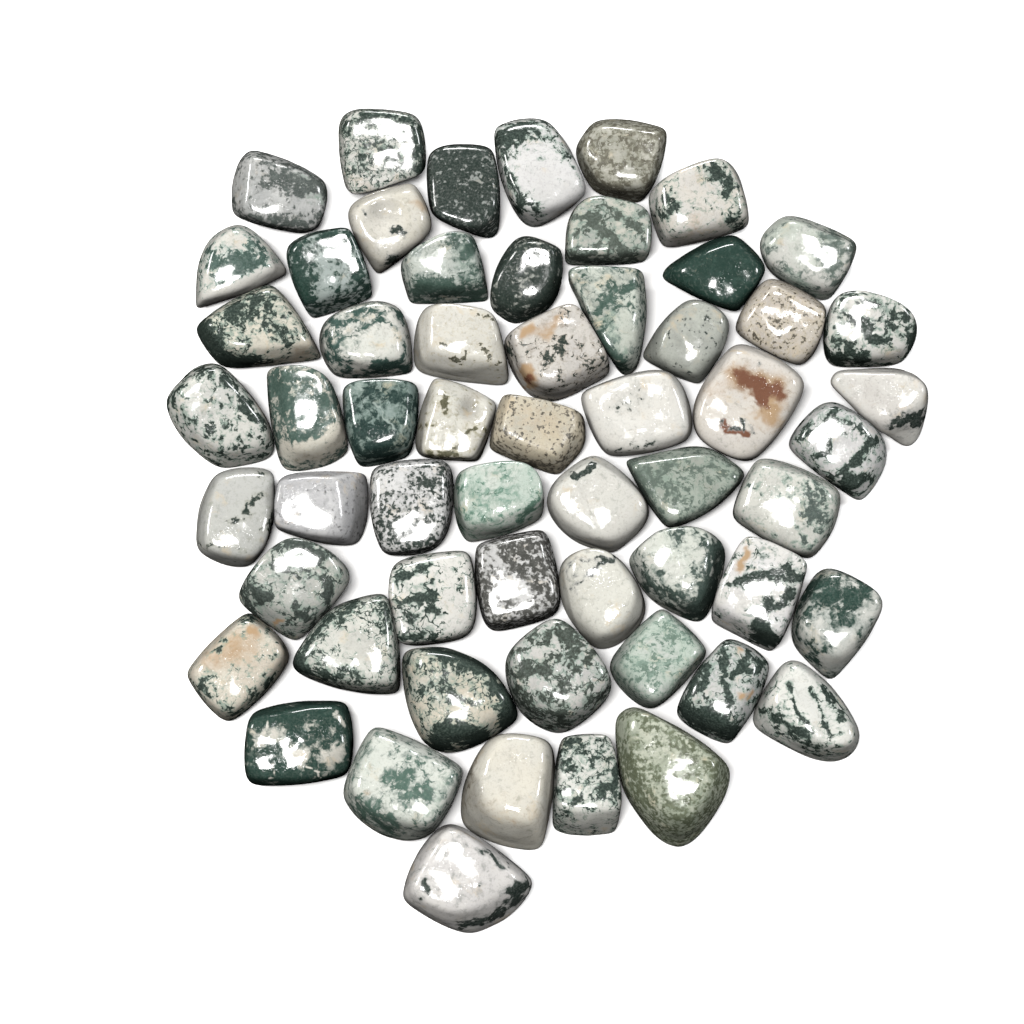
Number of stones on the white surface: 58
